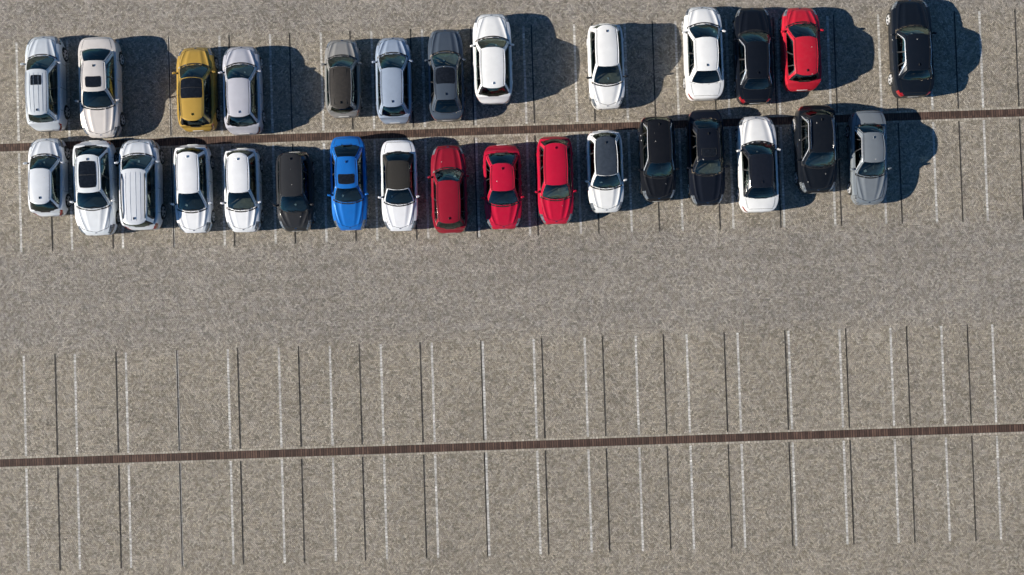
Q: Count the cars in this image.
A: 30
